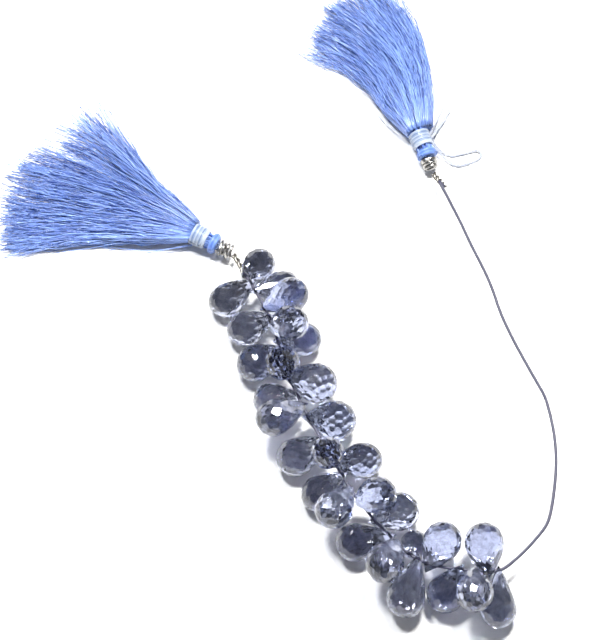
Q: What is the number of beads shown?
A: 29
